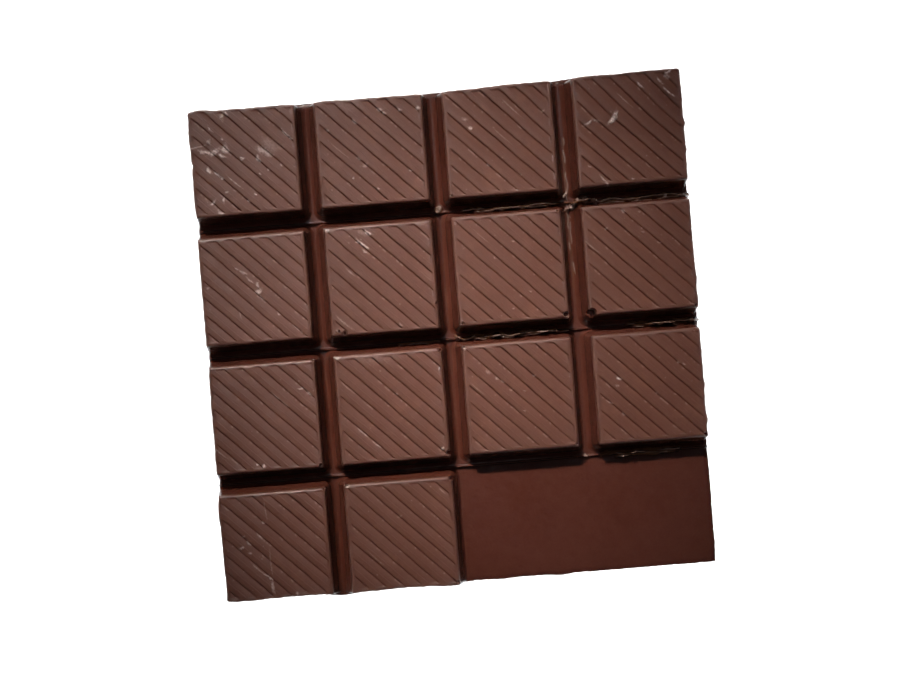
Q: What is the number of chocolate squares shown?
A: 14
